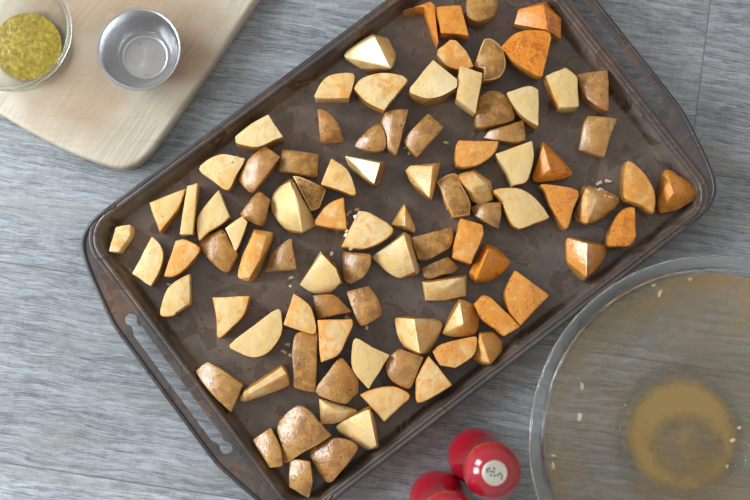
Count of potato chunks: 93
